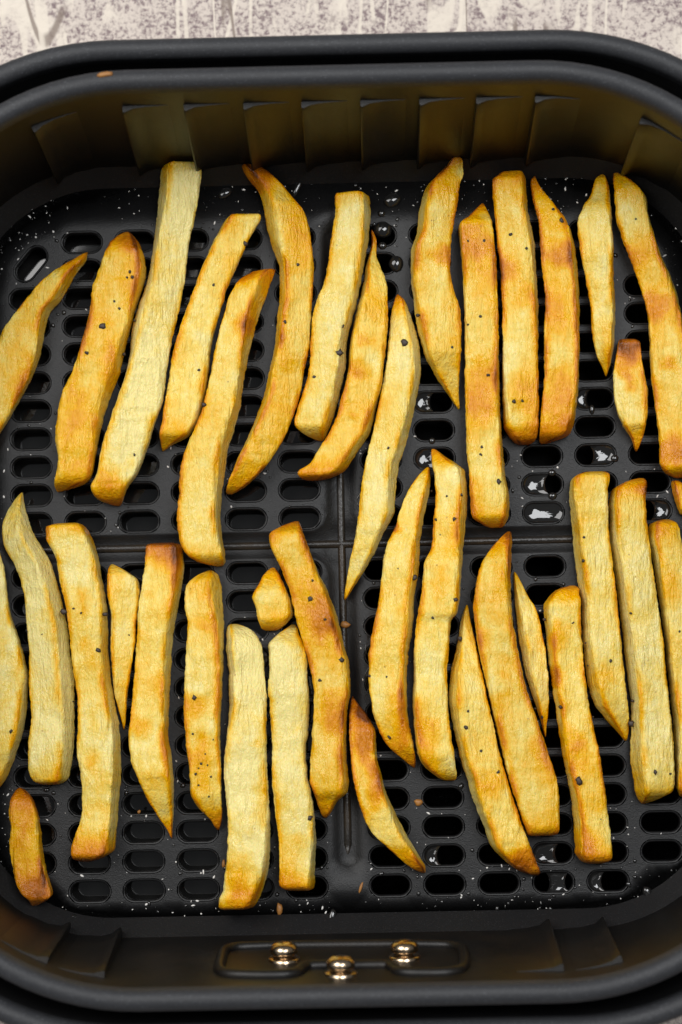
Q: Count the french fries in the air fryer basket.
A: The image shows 38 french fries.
